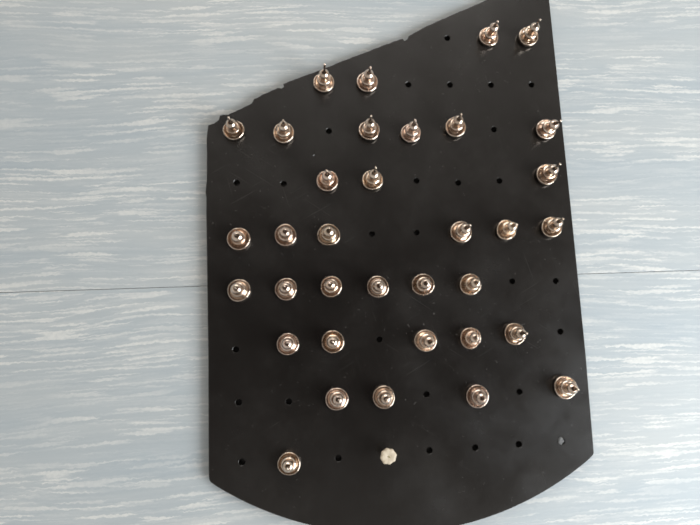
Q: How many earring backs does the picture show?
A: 35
